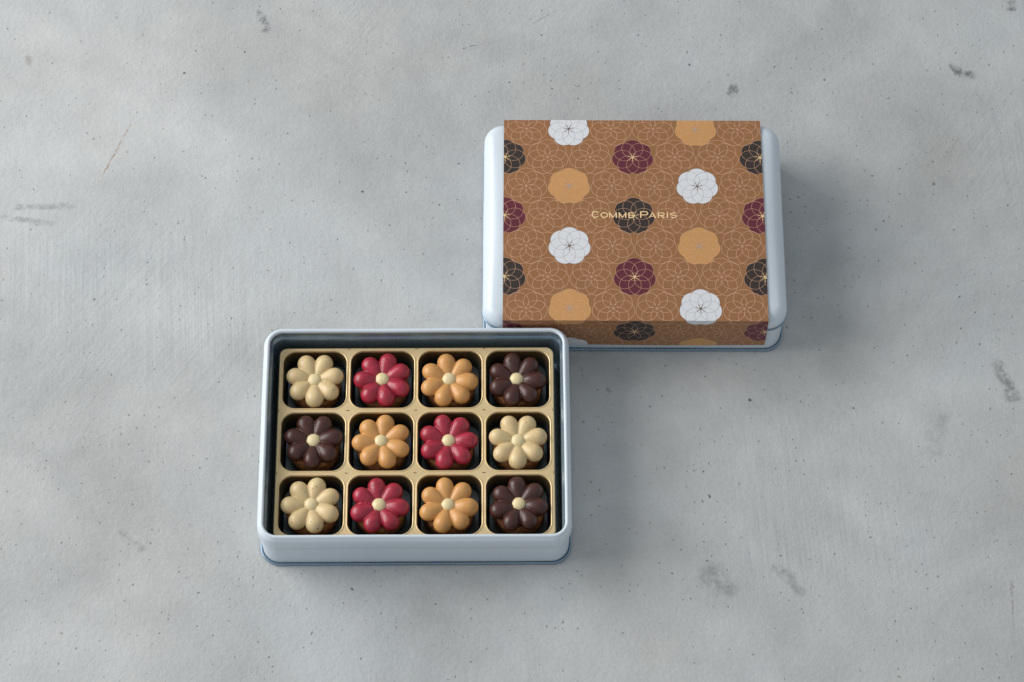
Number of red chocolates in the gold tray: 3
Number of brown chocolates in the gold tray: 3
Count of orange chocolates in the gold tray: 3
